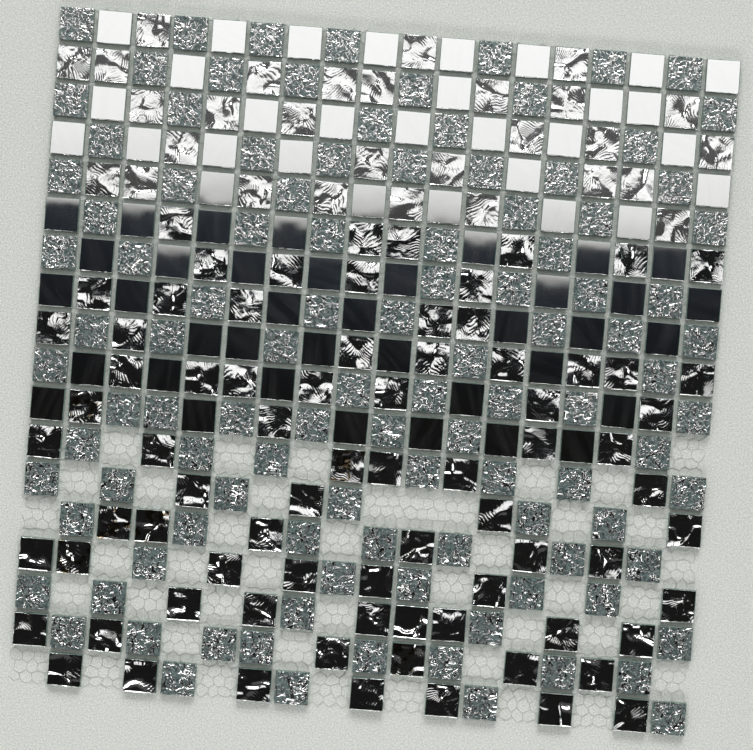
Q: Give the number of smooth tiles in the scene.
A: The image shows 68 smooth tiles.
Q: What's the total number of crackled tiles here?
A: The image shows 108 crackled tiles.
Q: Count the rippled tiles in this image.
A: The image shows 106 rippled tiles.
